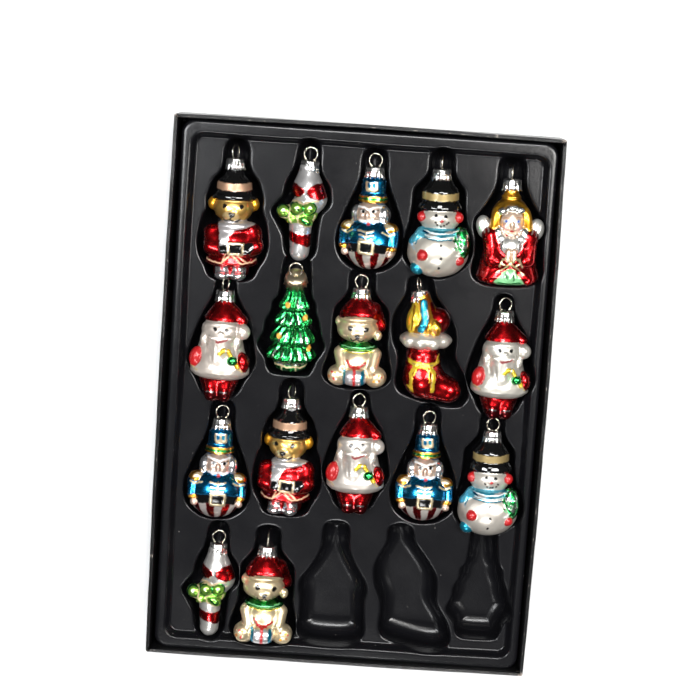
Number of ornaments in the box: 17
